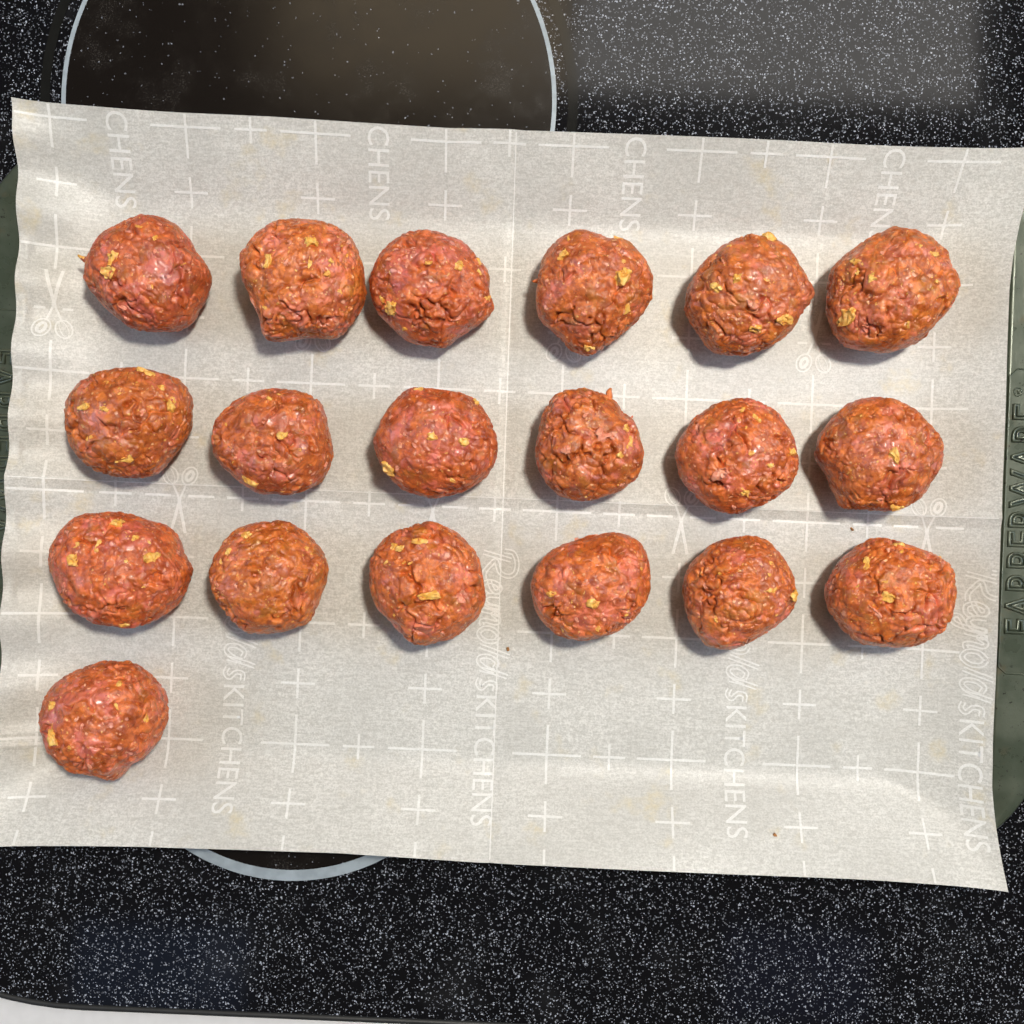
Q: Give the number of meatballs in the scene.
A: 19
